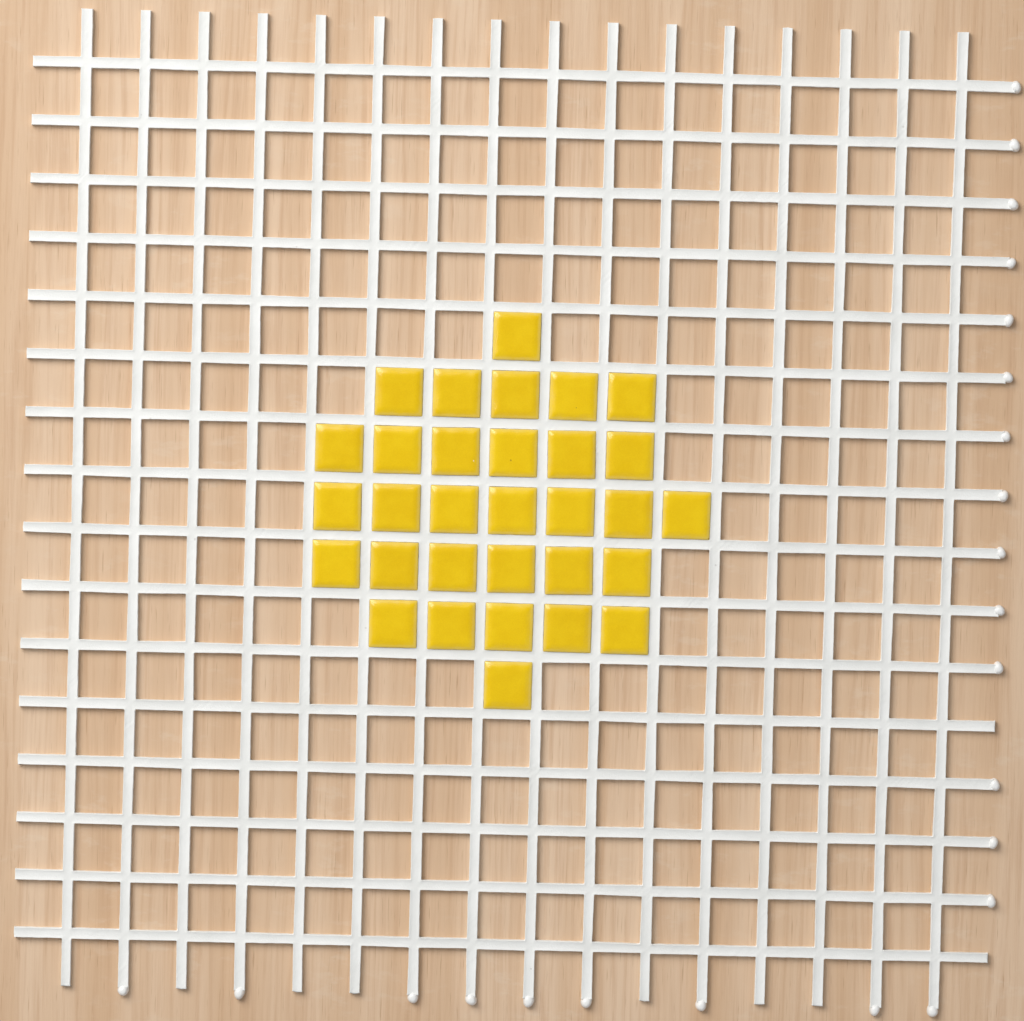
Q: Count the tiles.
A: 31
